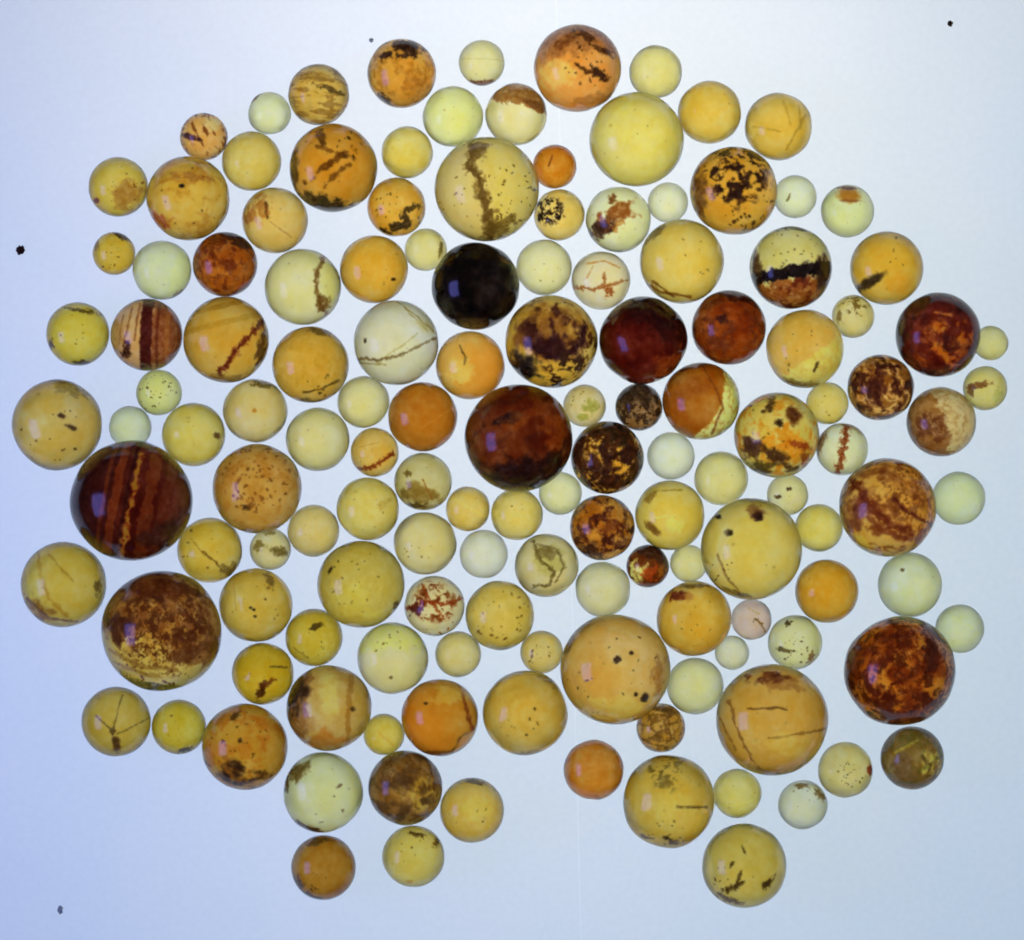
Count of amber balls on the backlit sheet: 139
